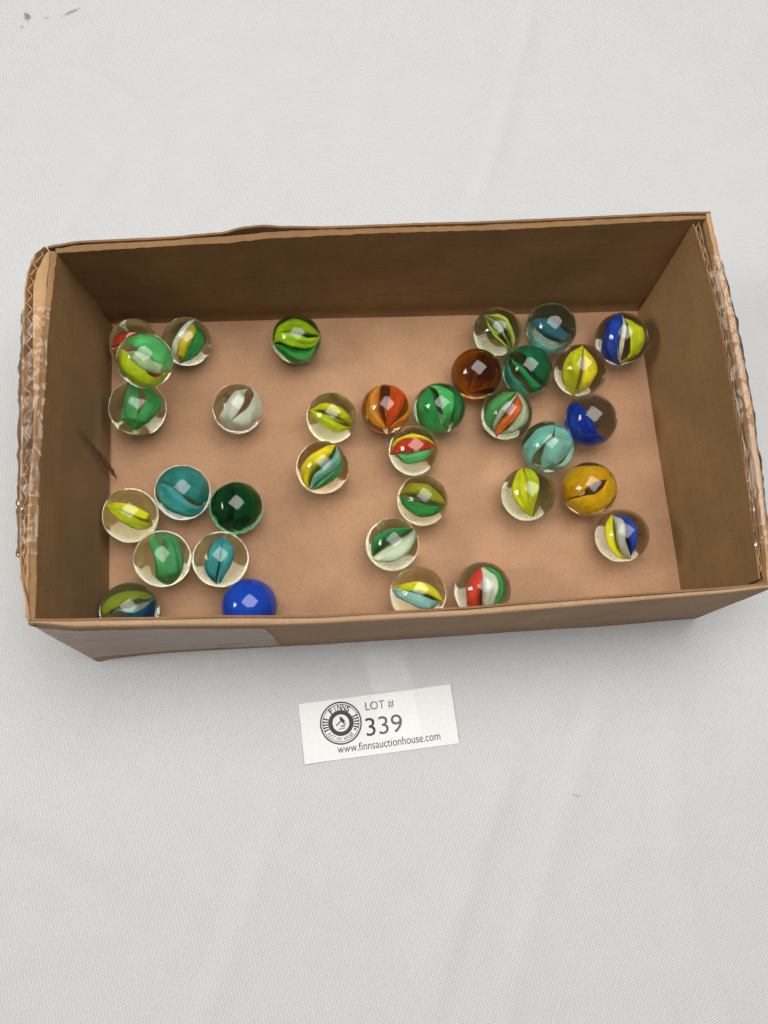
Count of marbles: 34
